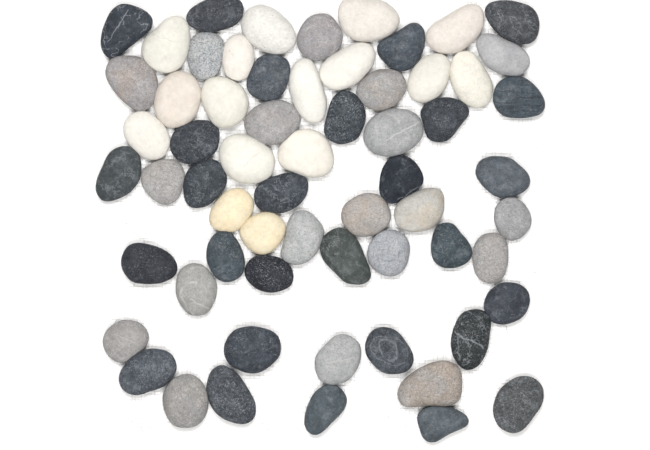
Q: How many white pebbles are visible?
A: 14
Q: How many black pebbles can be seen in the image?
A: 28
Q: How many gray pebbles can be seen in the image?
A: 19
